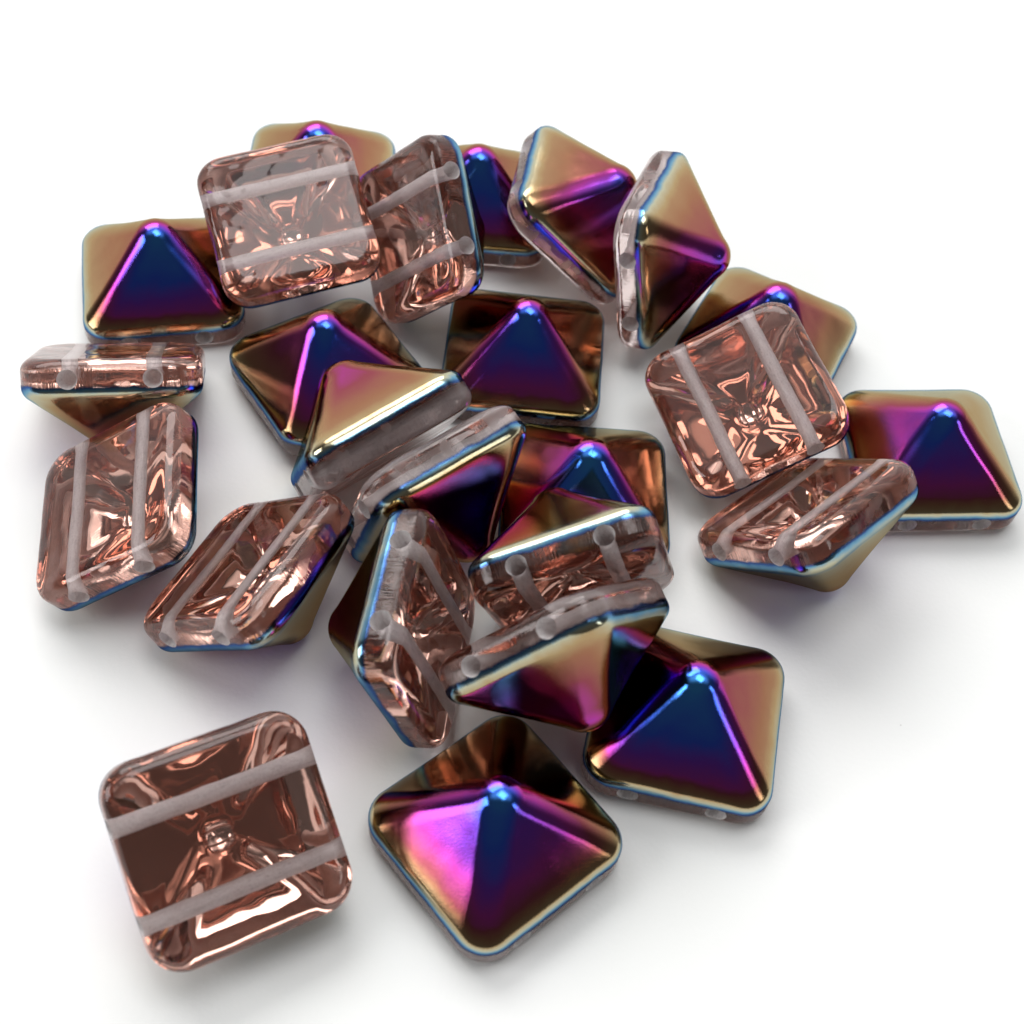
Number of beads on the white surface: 25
